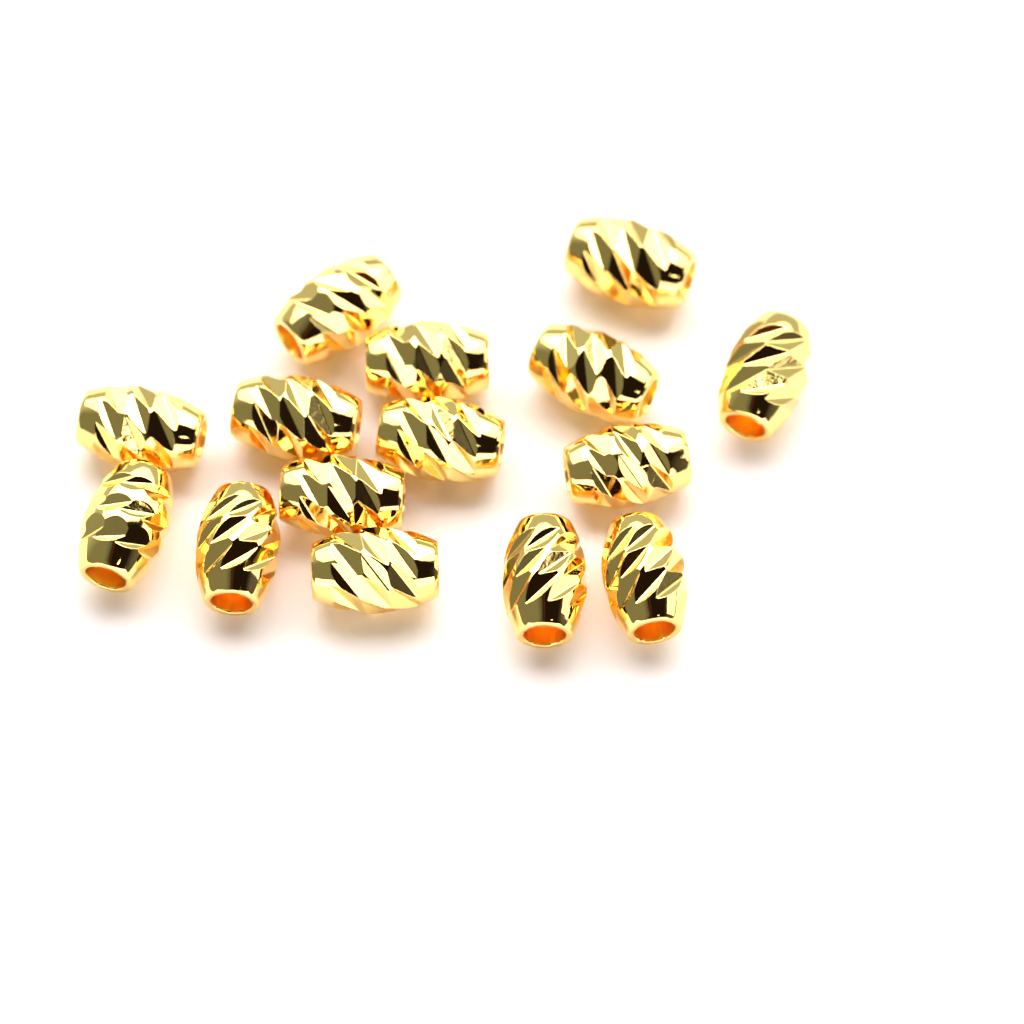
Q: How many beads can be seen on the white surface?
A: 15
